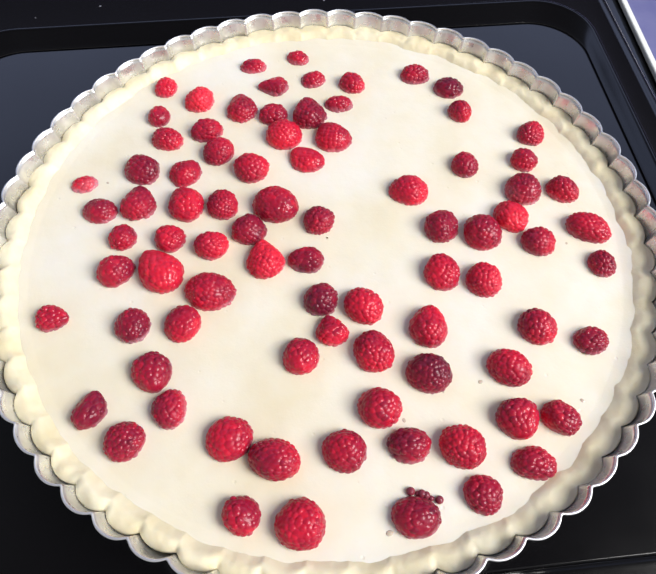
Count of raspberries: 84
